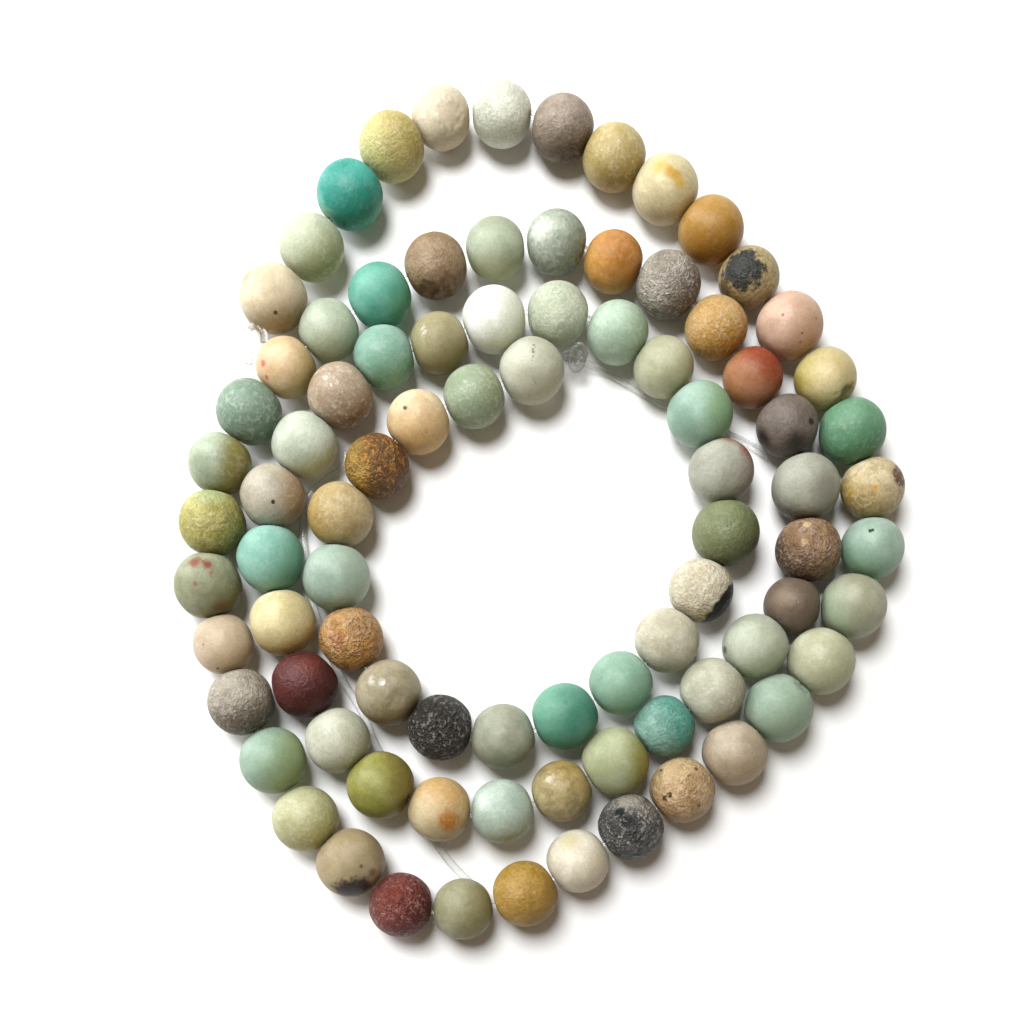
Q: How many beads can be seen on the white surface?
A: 87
